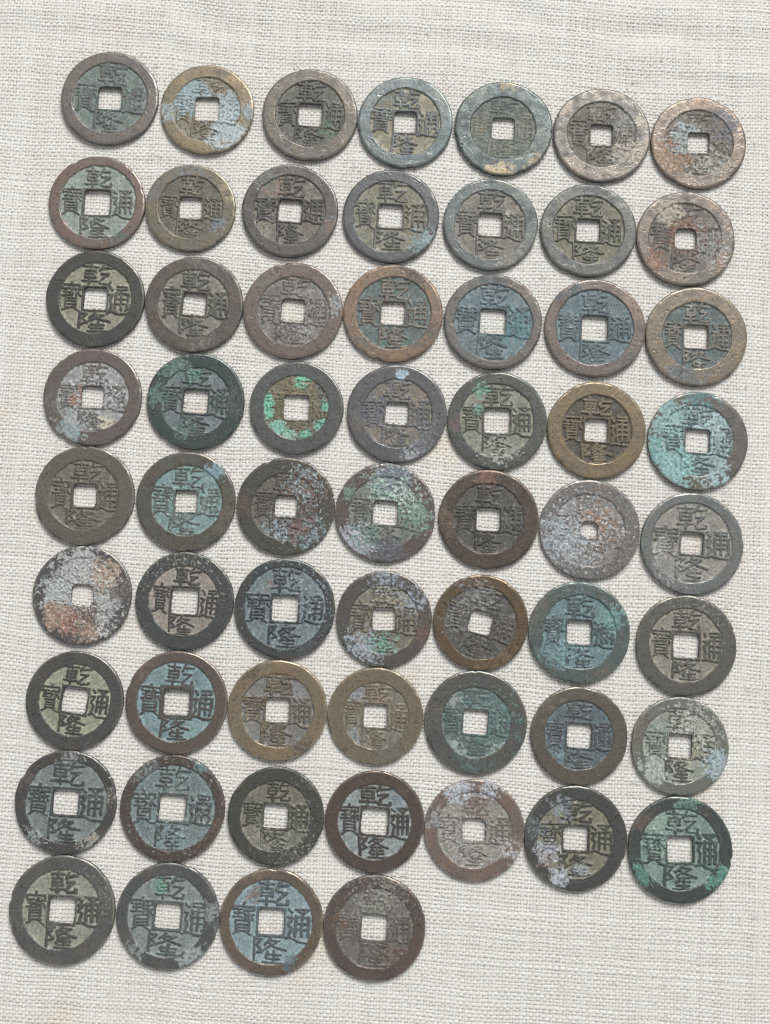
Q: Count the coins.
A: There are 60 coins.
